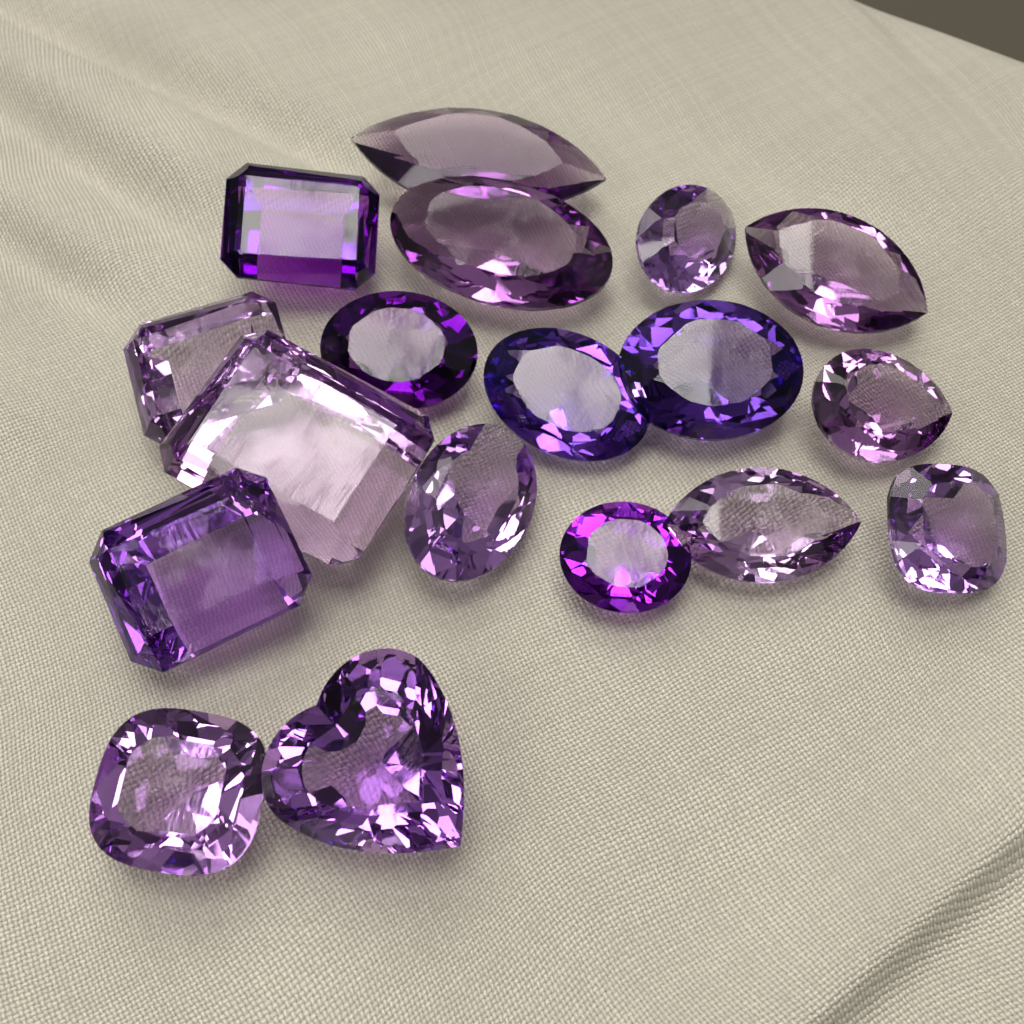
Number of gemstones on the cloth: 18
